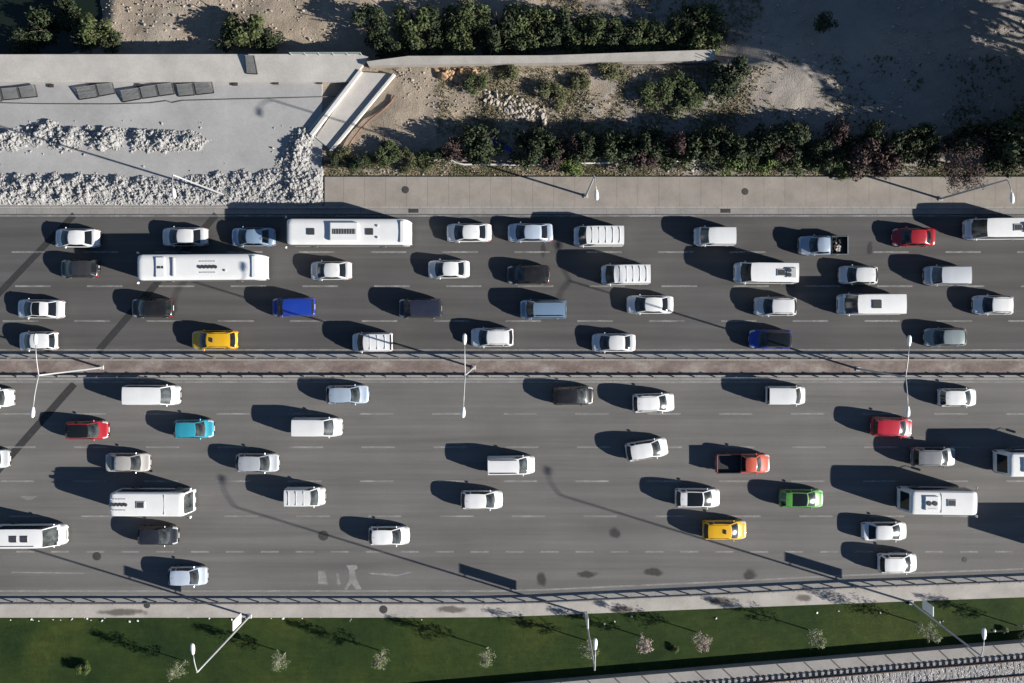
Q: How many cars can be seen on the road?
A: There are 44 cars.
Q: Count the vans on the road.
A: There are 13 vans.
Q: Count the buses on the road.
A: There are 9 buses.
